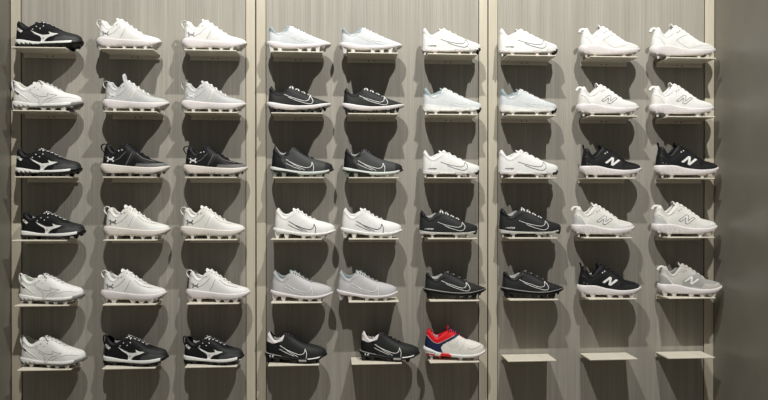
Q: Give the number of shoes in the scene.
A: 51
